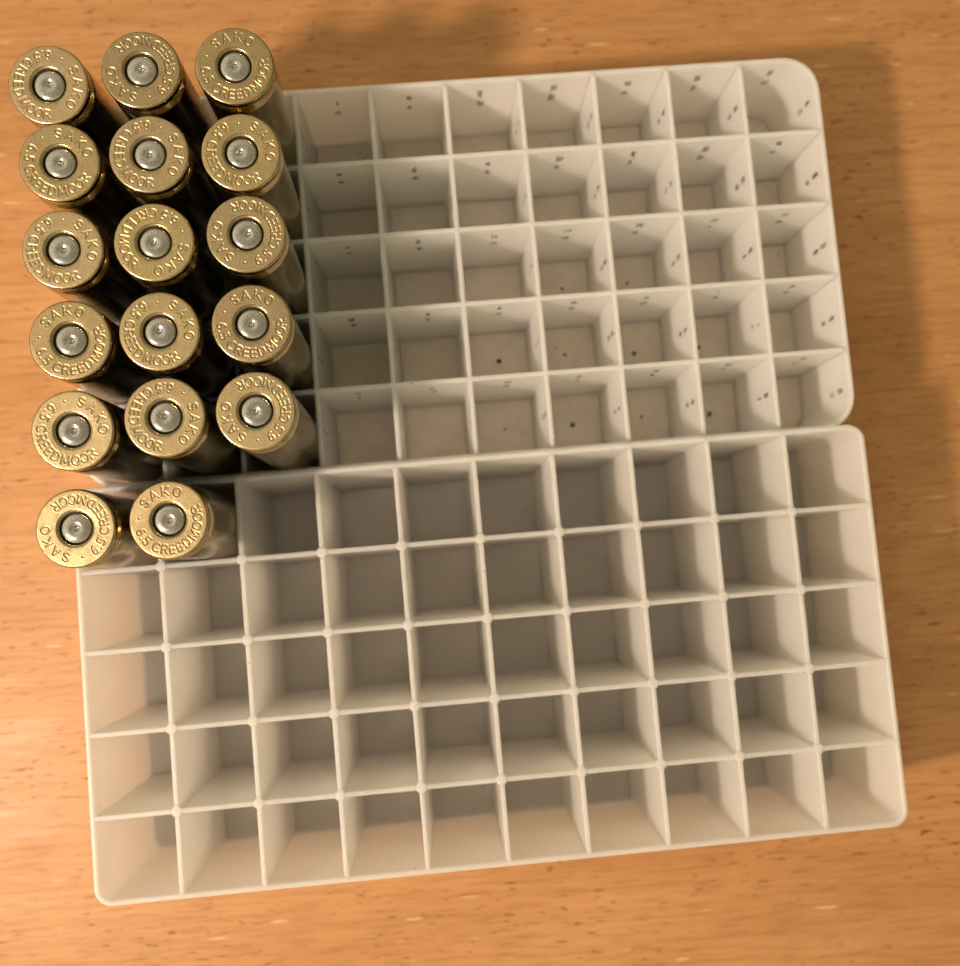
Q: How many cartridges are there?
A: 17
